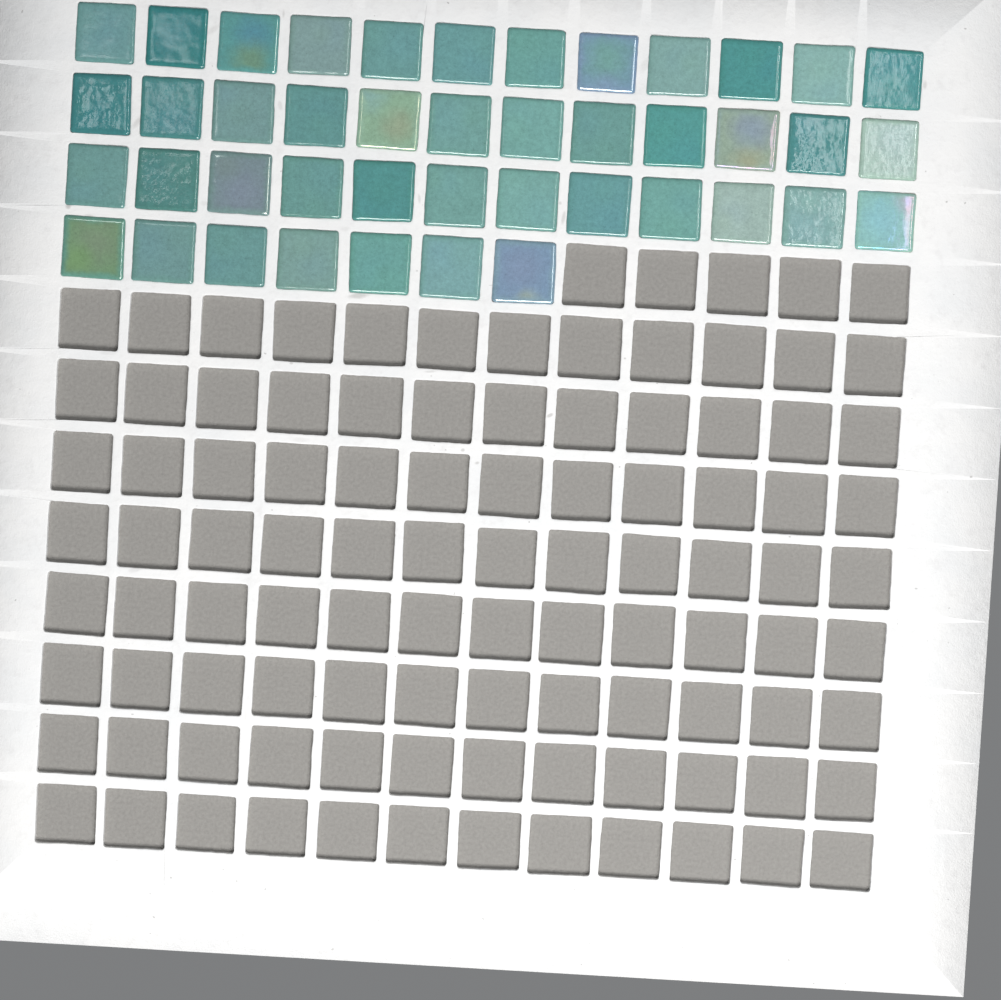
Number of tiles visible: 43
